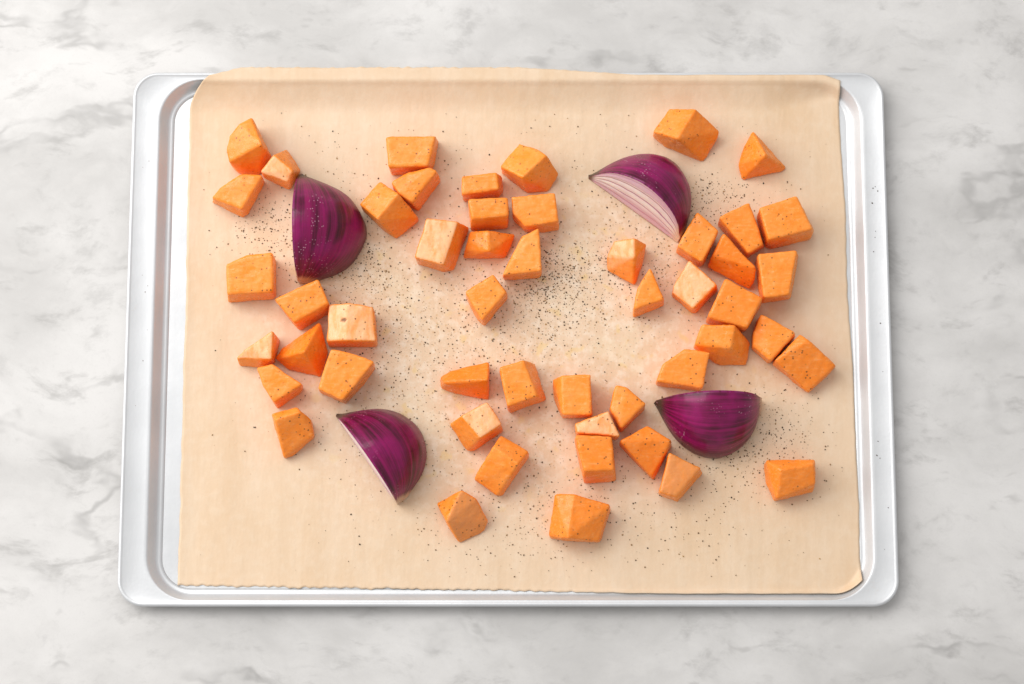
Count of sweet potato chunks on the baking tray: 50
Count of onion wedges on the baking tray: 4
